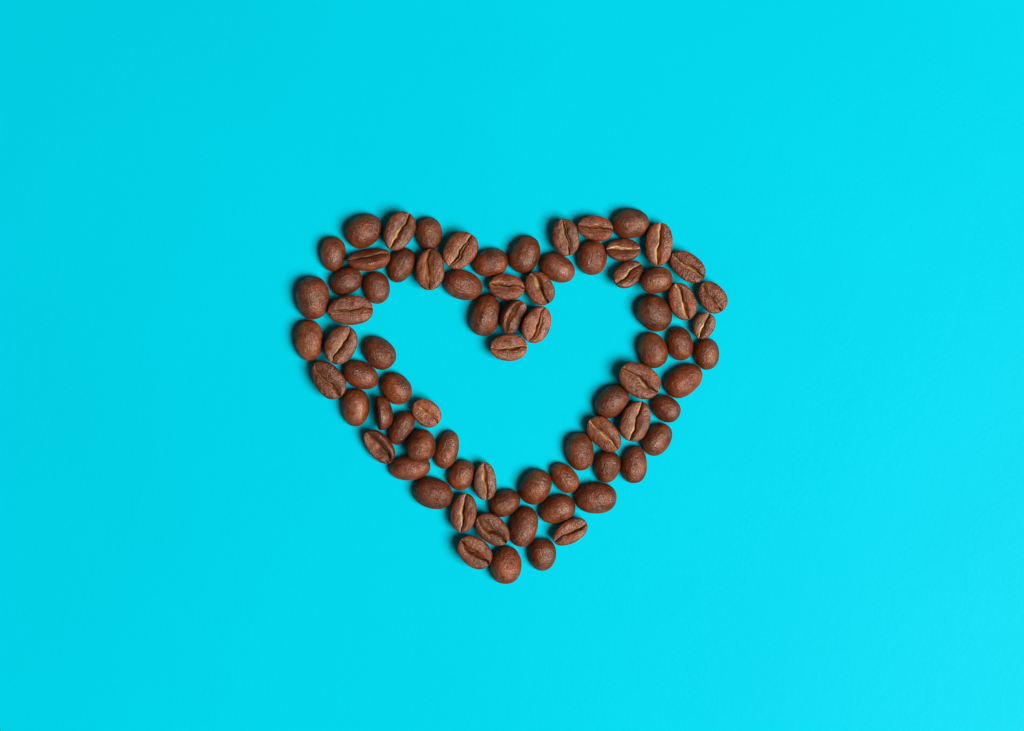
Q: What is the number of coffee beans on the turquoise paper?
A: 77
